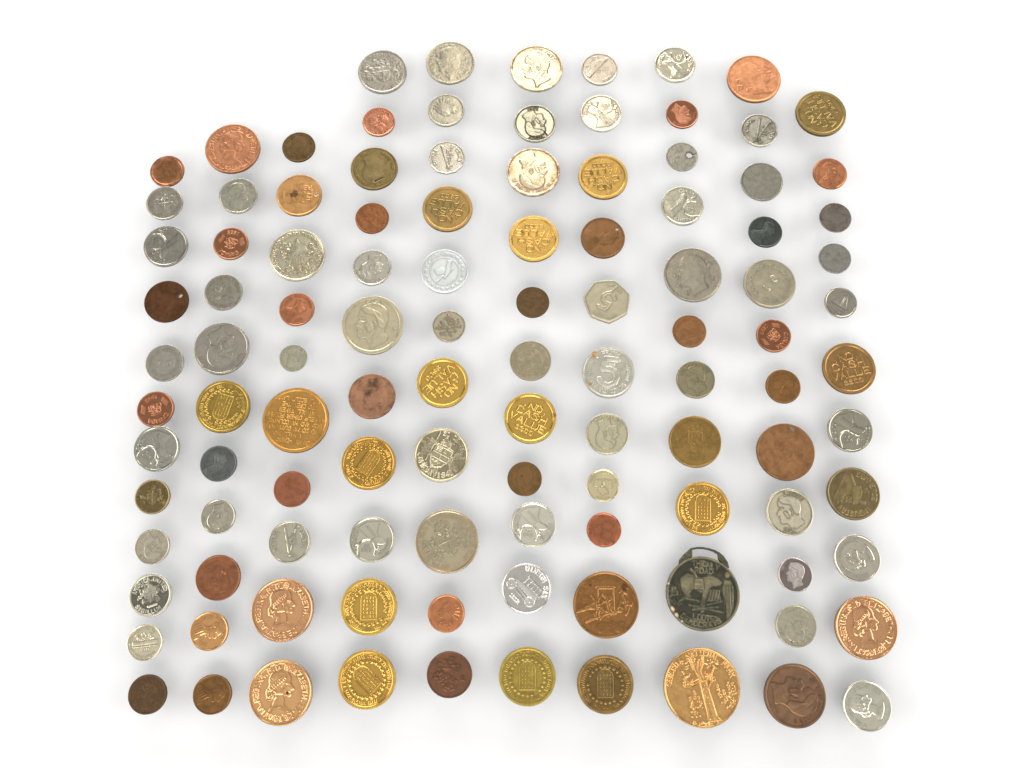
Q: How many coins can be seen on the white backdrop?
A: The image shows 110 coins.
